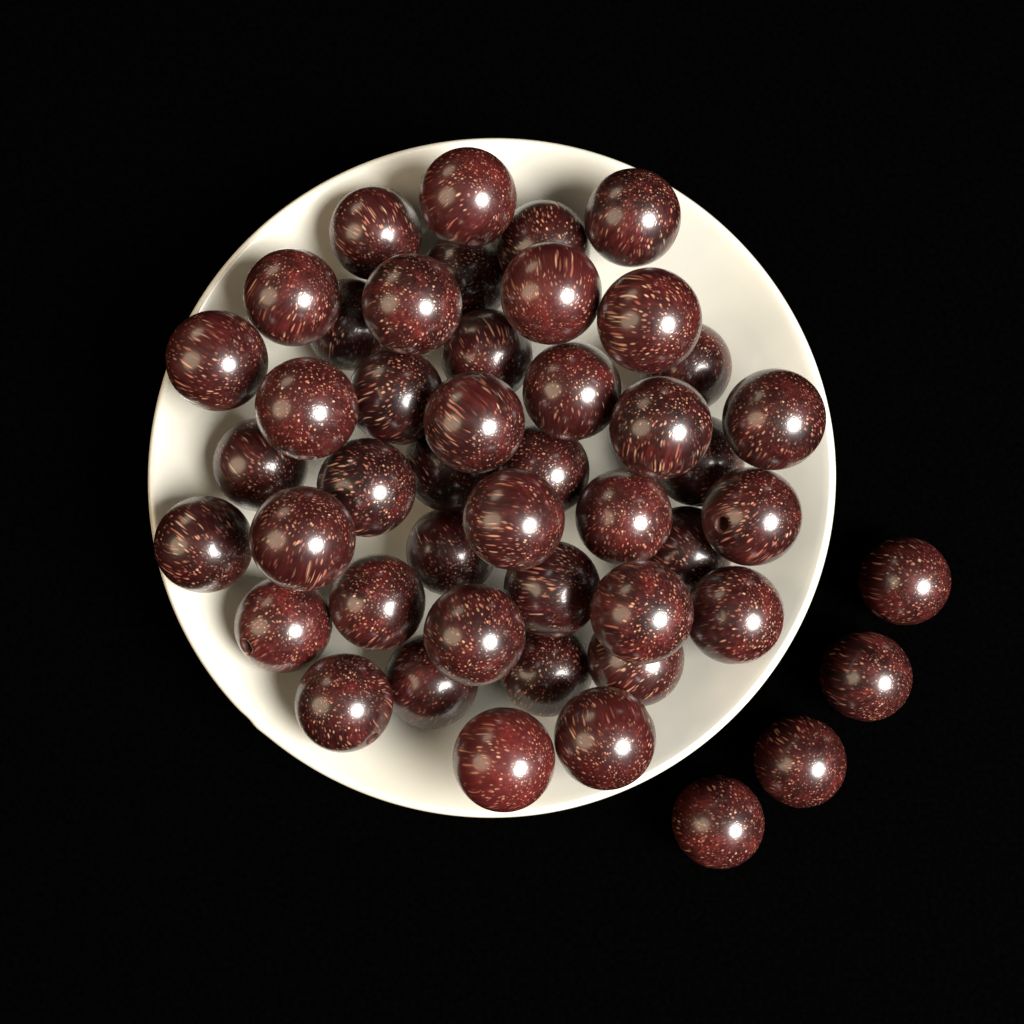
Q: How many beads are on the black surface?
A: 47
